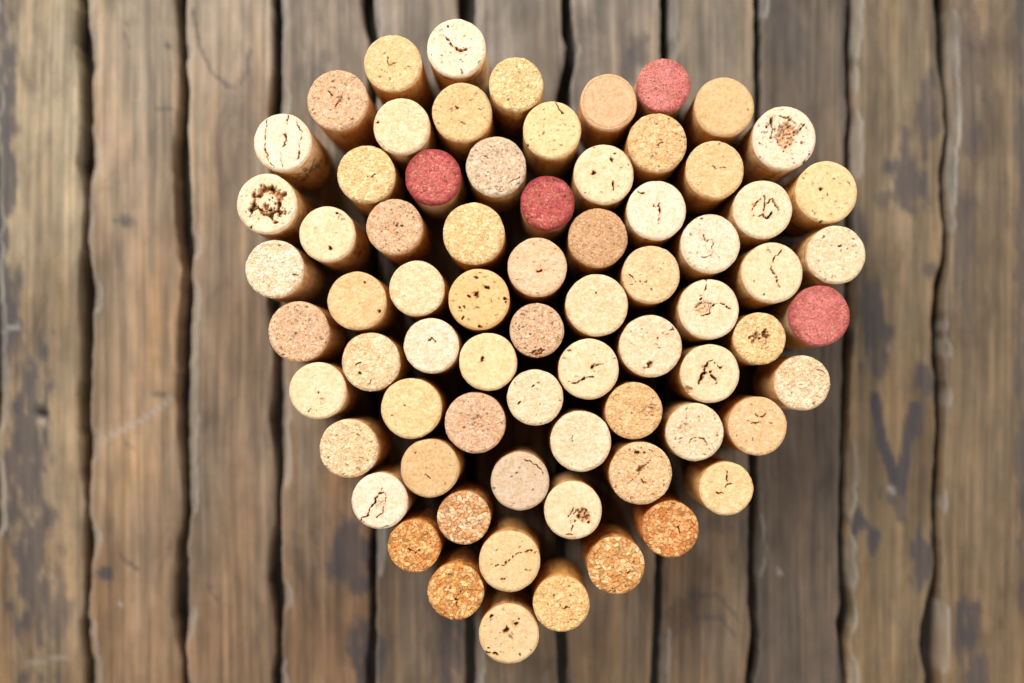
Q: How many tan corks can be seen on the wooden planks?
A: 68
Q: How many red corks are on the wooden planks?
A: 4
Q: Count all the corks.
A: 72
